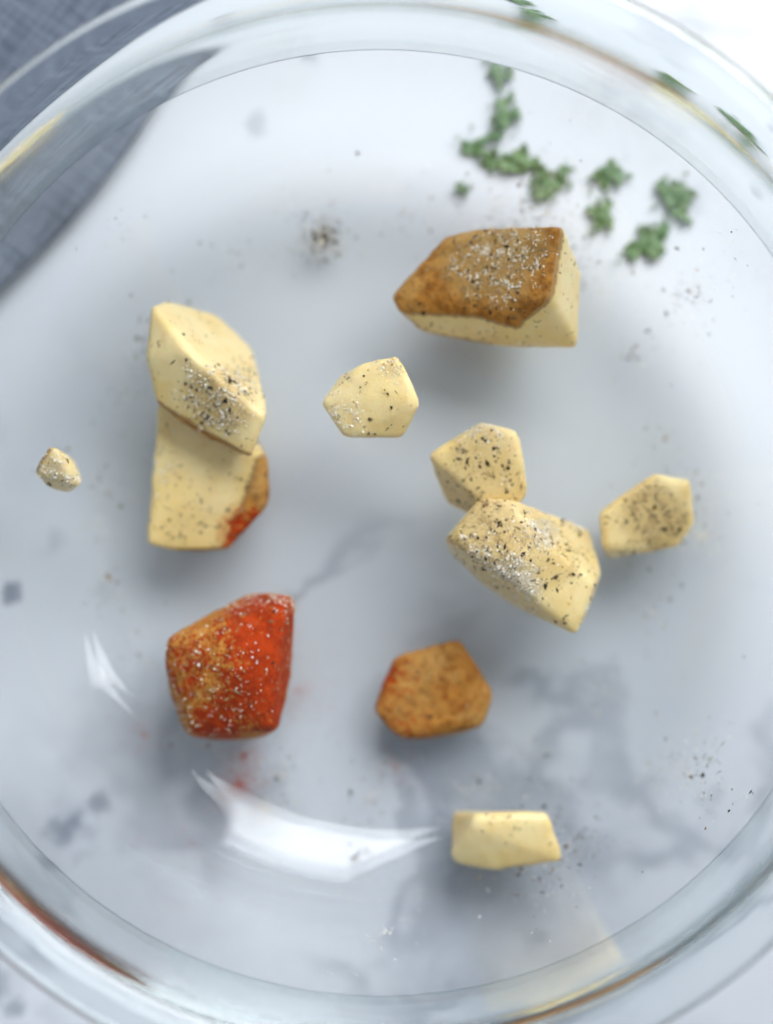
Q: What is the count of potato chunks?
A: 11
